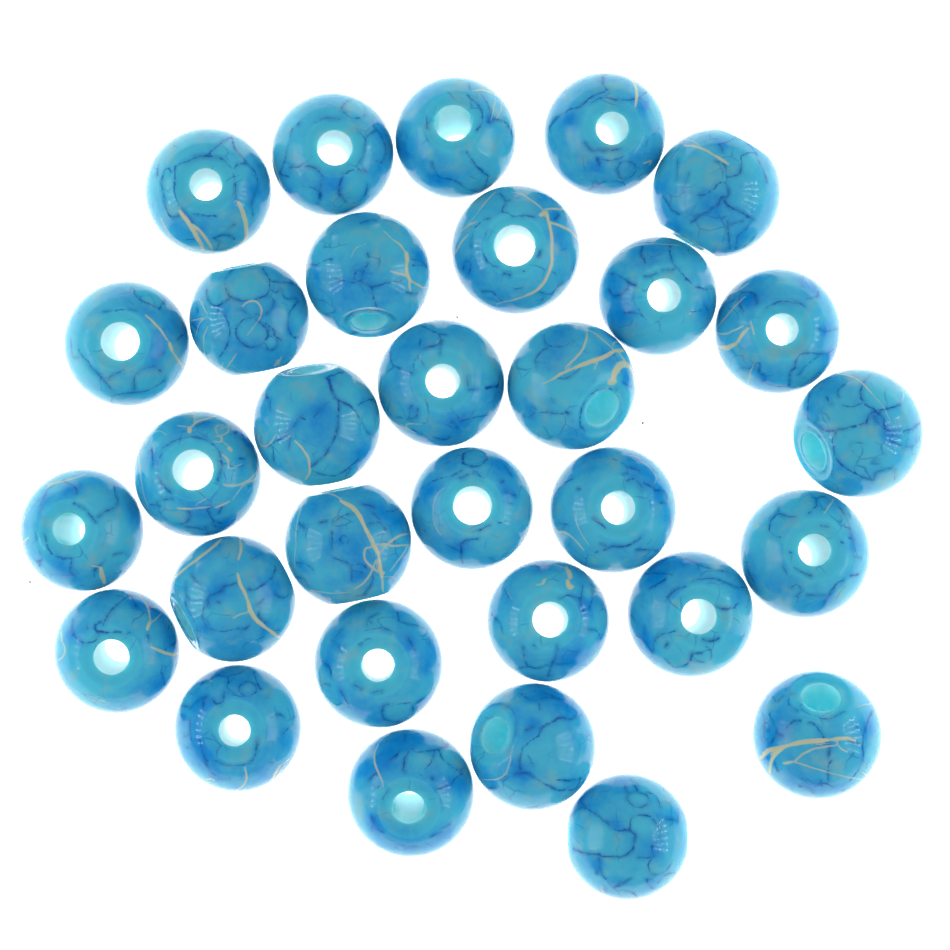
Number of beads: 31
